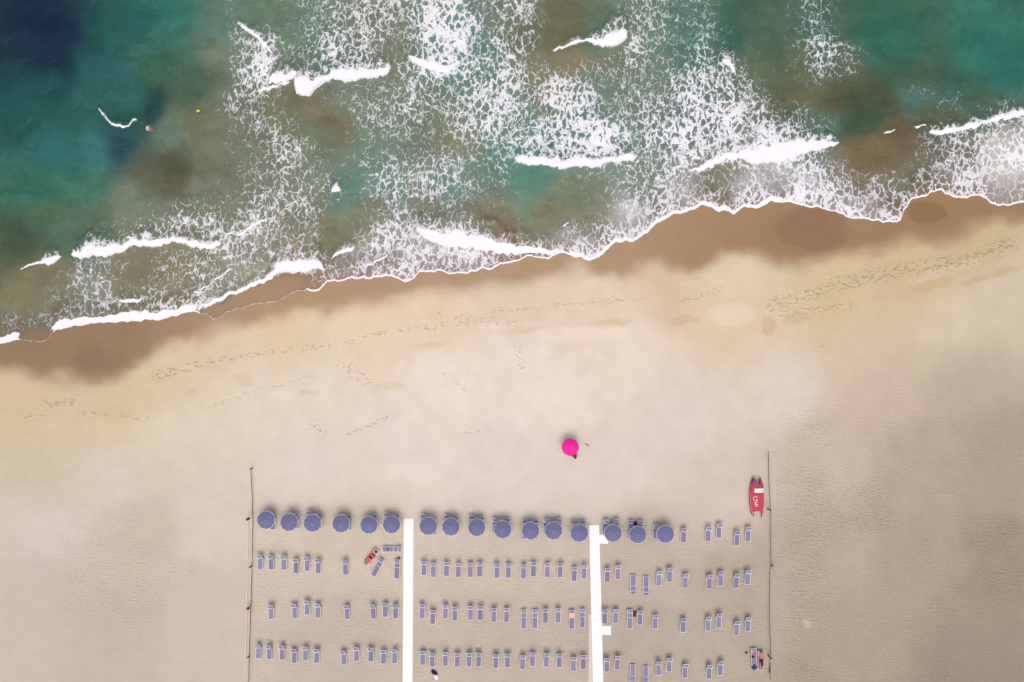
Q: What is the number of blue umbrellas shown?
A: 16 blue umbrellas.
